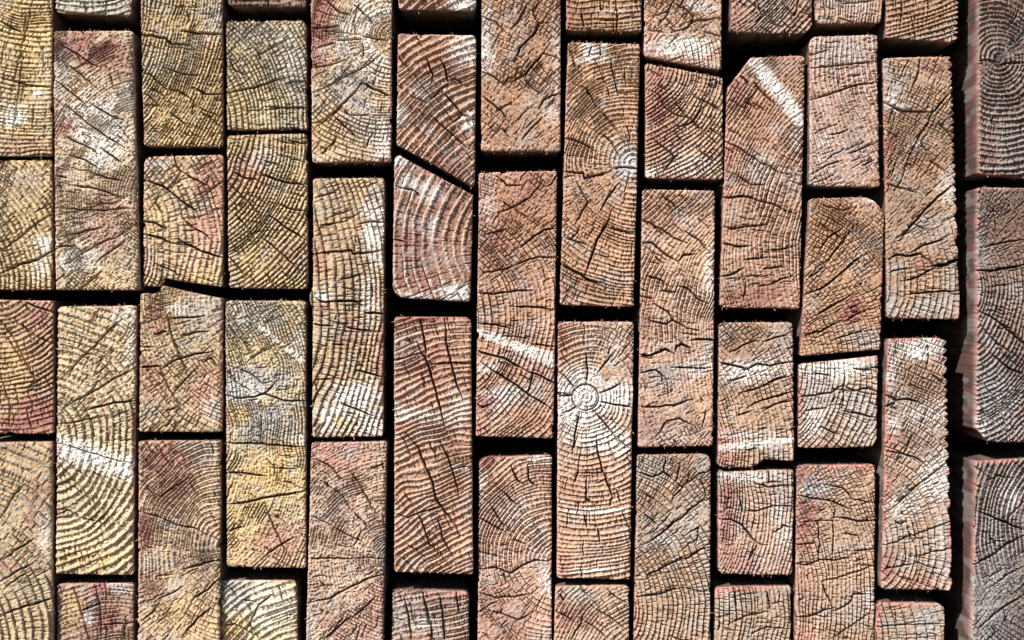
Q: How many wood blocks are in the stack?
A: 53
